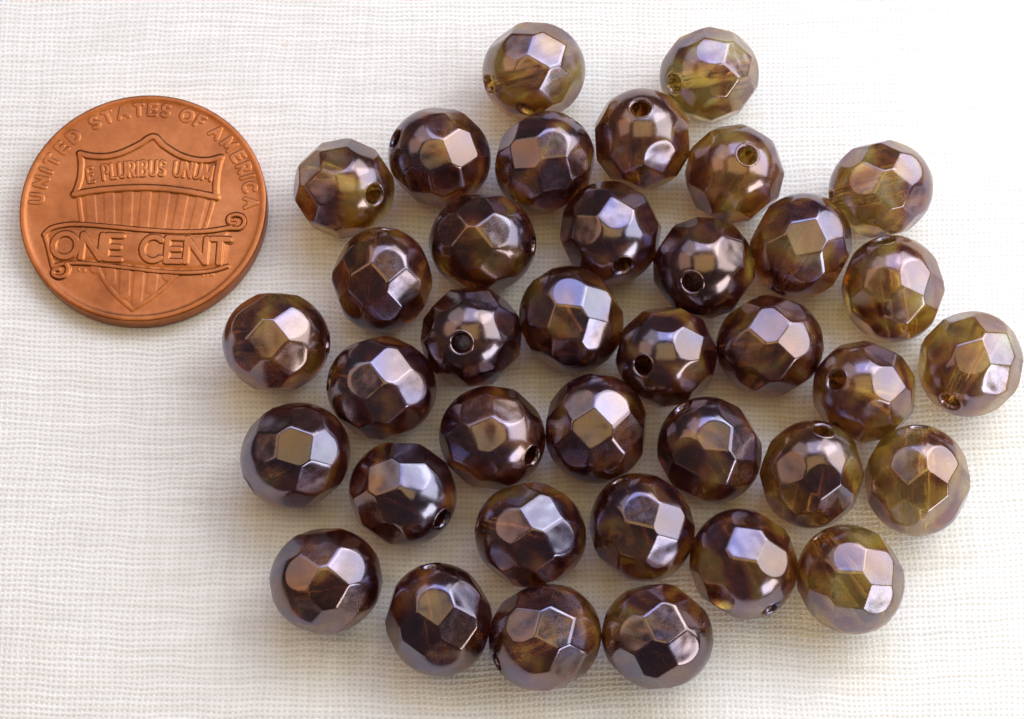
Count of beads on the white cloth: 37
